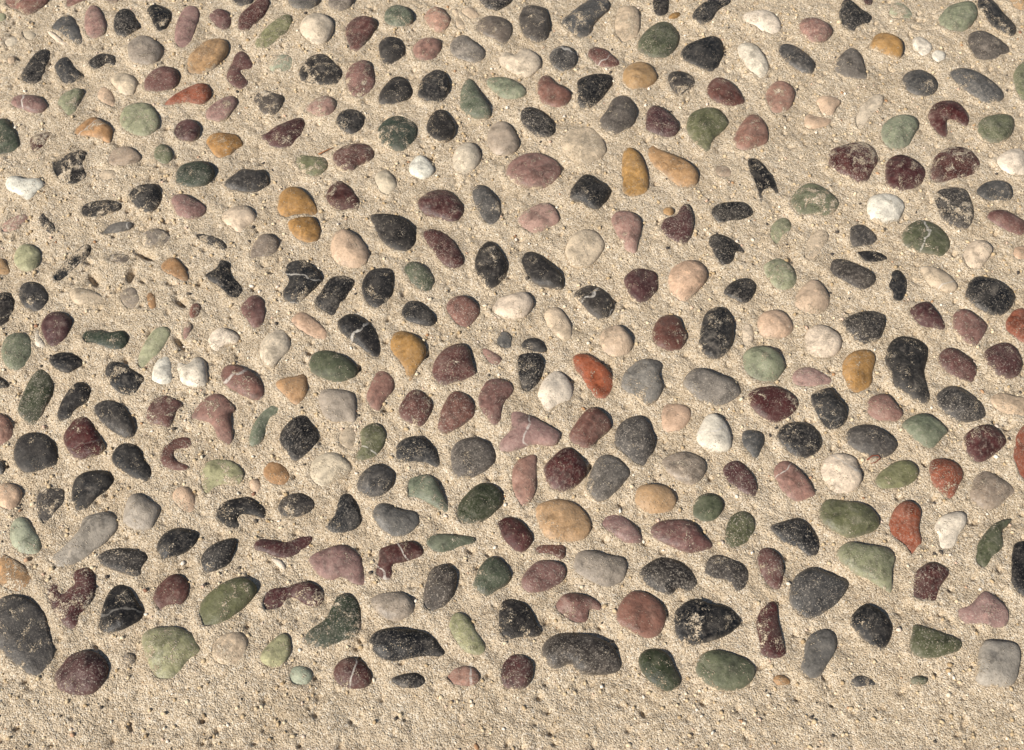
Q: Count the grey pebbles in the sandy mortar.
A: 139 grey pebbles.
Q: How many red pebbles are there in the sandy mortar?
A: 101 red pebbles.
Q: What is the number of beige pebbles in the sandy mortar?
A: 84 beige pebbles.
